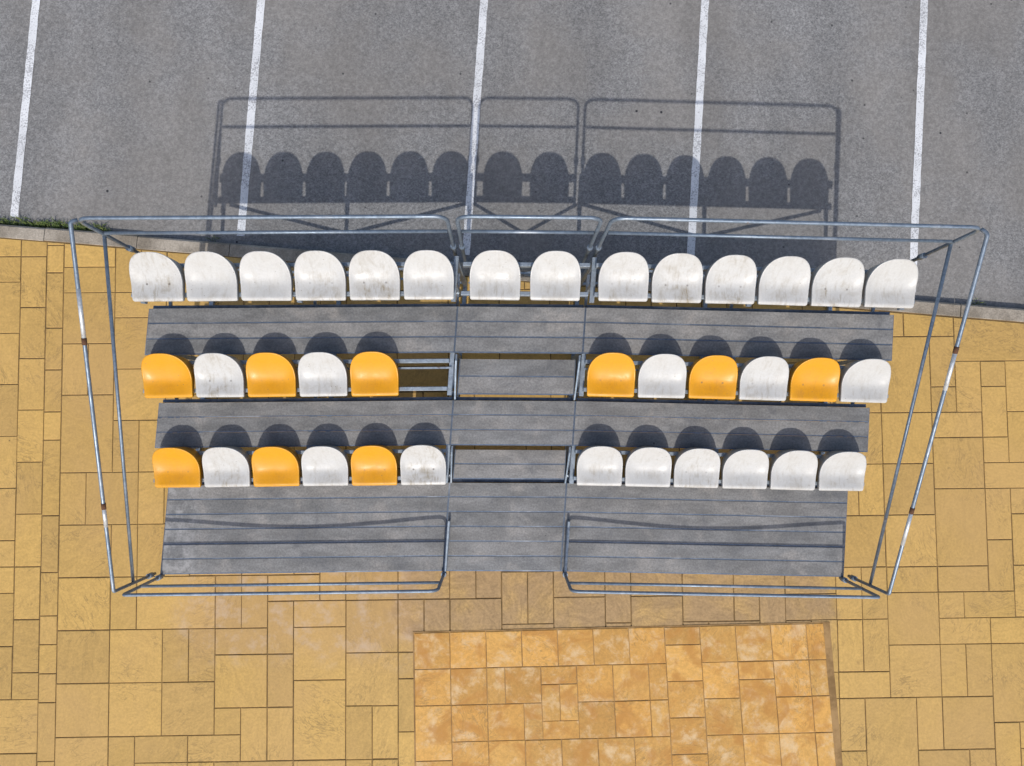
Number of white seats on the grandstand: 28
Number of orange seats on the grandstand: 9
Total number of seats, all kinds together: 37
